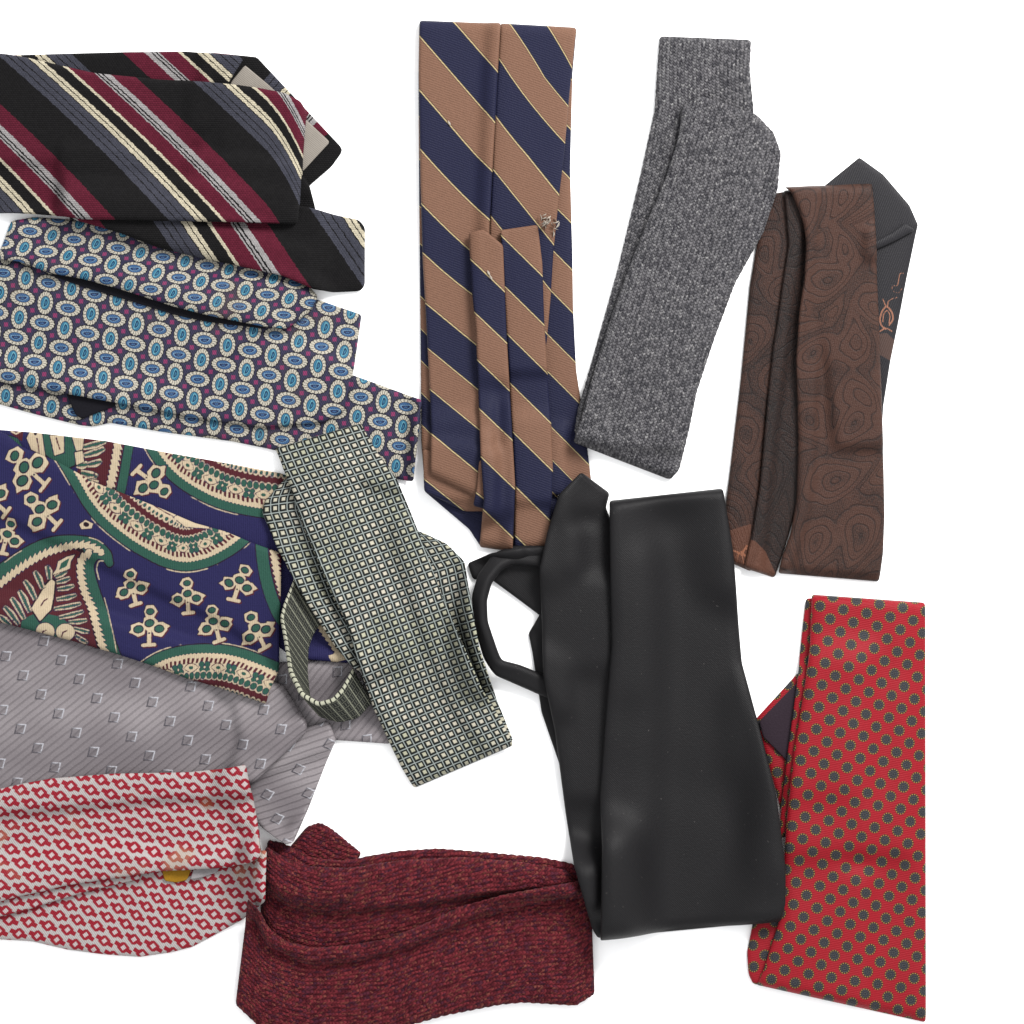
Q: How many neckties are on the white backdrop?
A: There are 12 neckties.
